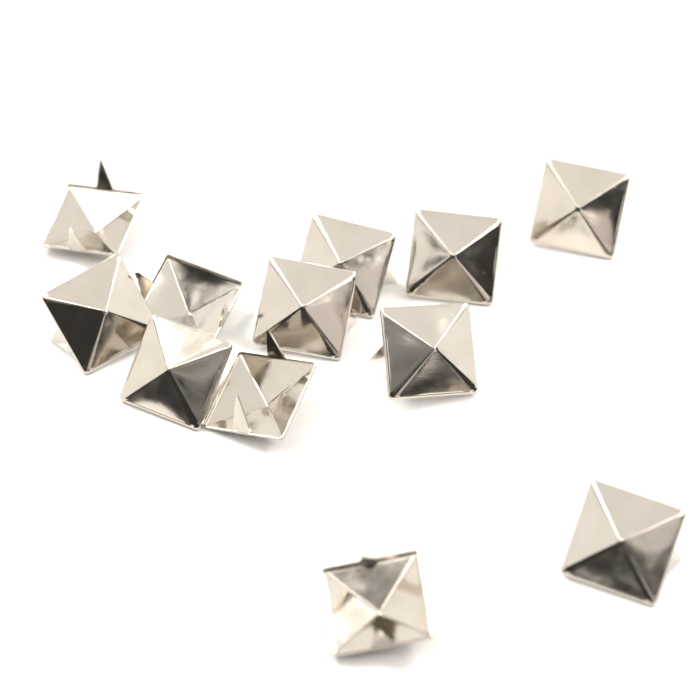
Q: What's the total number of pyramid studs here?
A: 12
